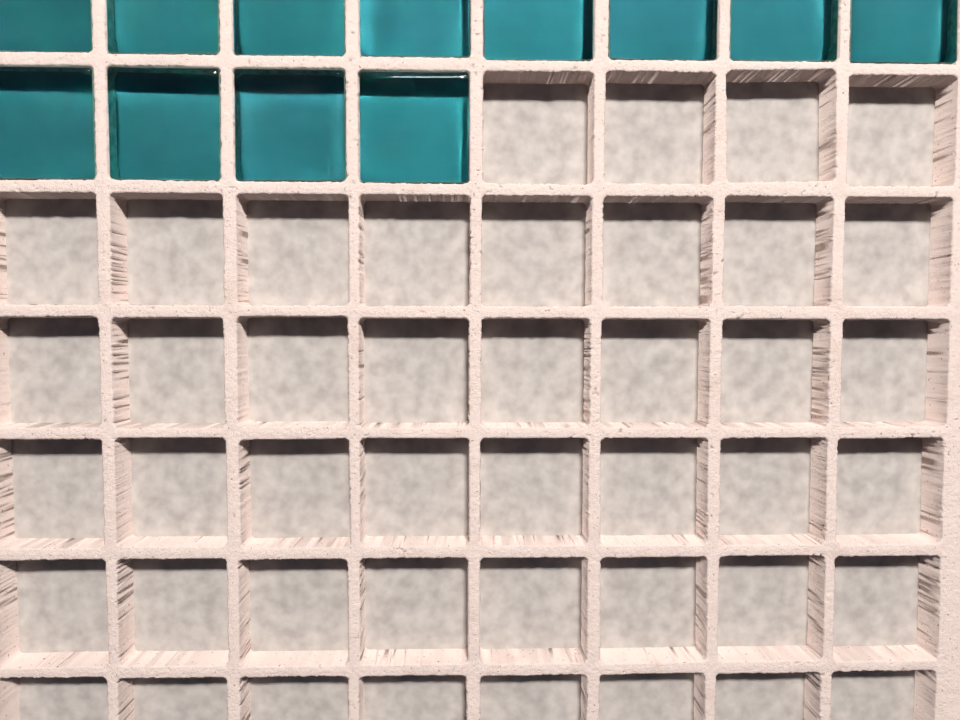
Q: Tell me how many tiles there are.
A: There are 12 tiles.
